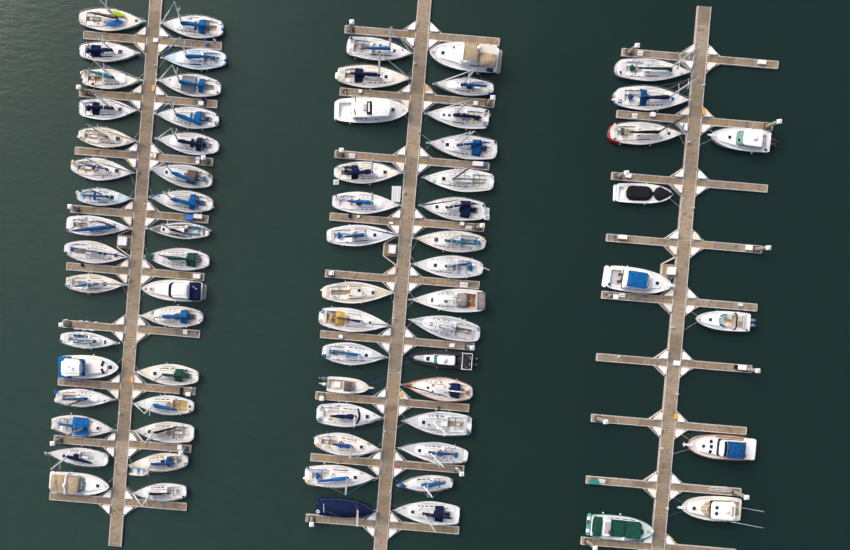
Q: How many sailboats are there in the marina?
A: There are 58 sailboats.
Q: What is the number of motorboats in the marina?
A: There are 14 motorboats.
